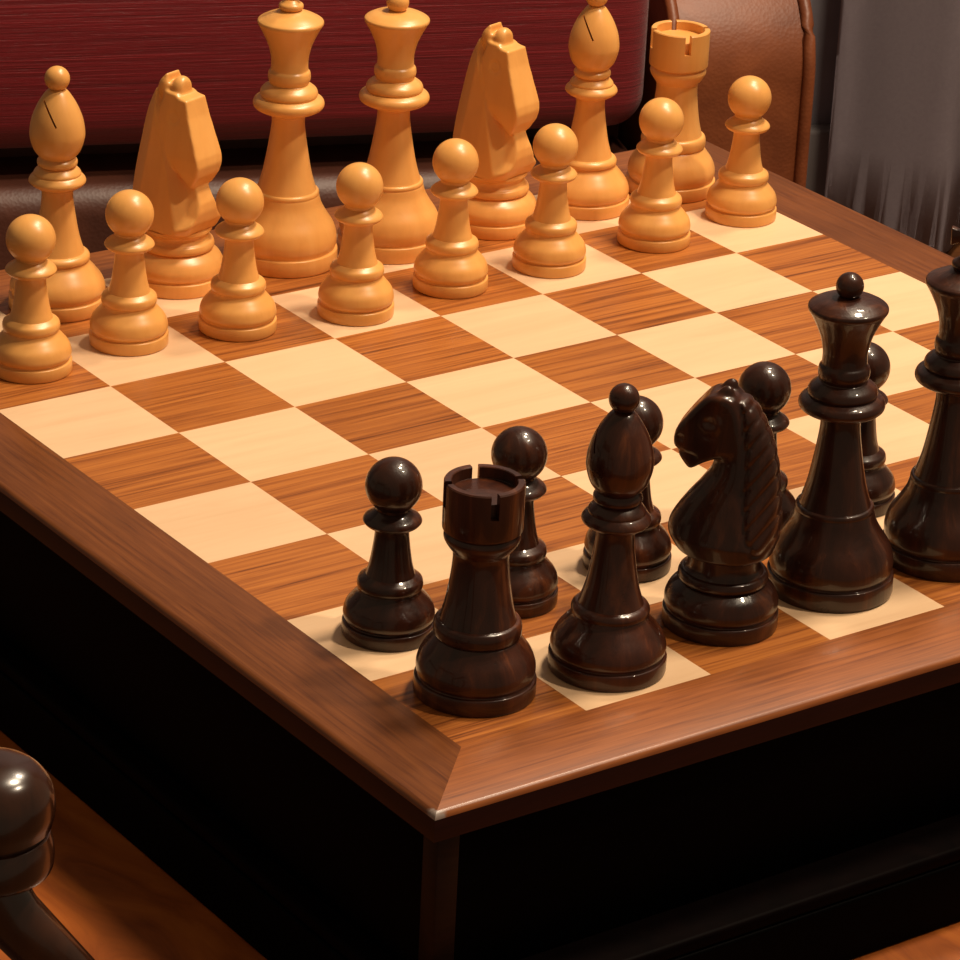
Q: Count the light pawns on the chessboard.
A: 8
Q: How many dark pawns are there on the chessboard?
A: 5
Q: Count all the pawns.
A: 13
